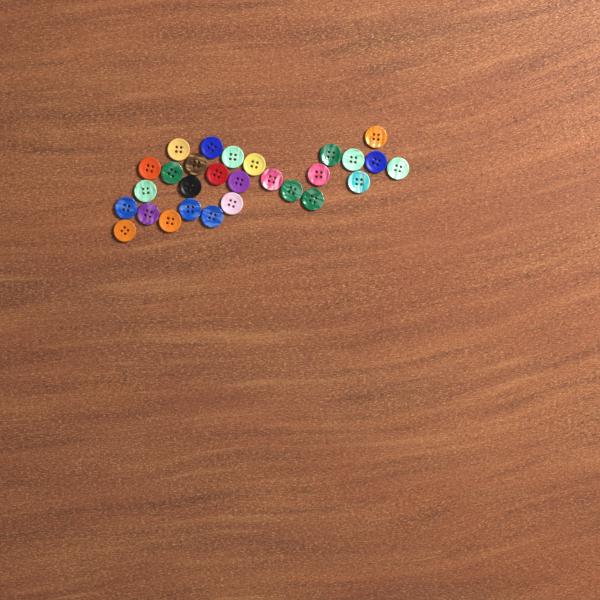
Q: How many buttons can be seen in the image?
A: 28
